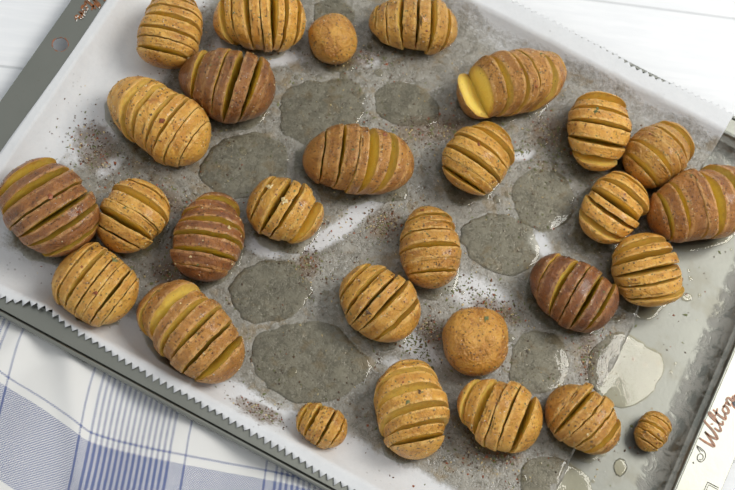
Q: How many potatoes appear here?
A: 29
